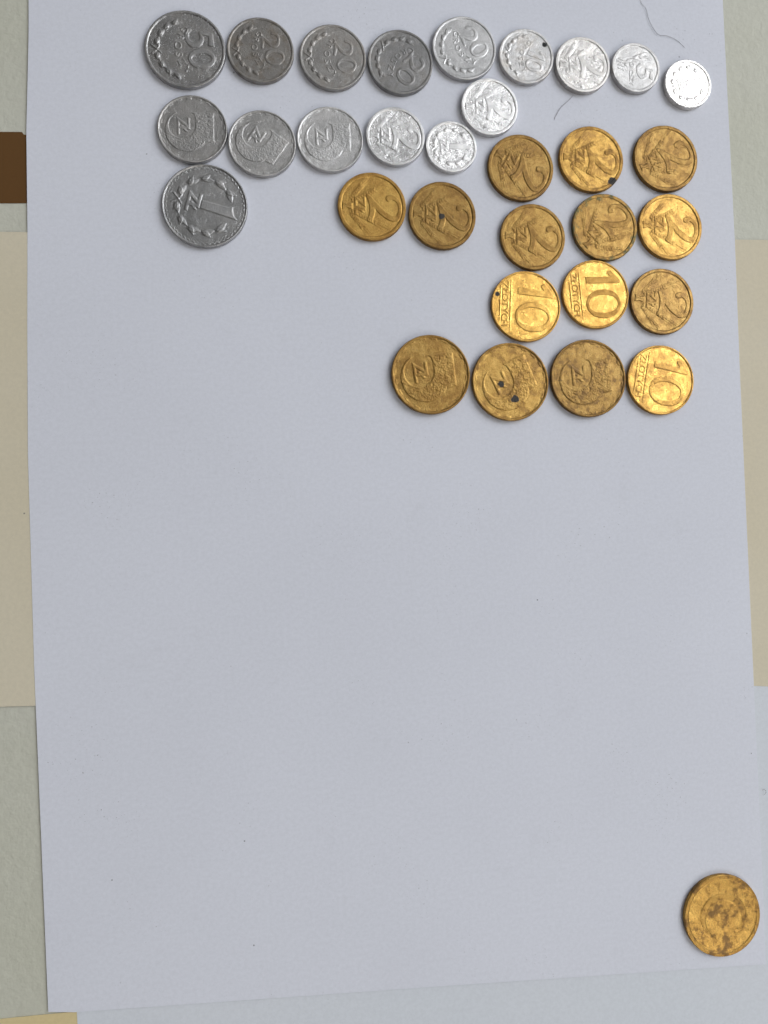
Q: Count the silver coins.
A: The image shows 16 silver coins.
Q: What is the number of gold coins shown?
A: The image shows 16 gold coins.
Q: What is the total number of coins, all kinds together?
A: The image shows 32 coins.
